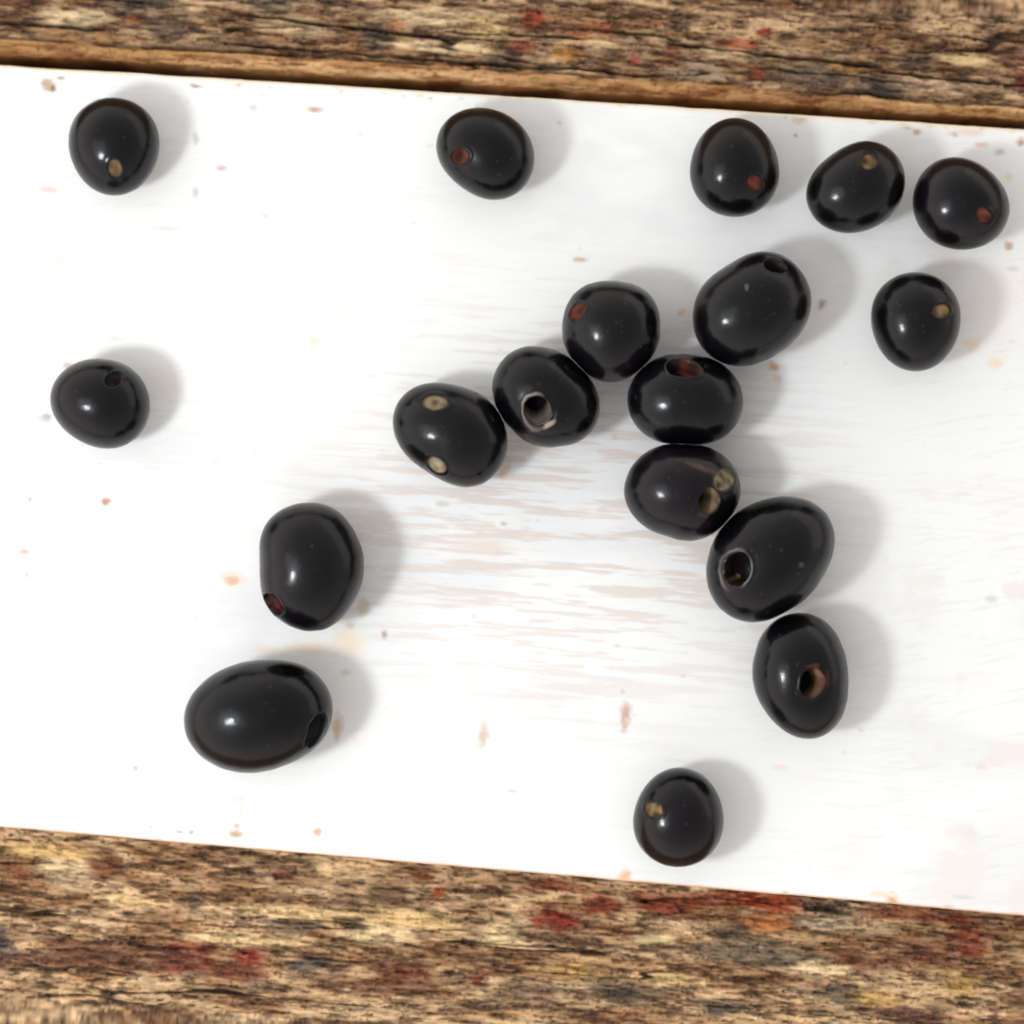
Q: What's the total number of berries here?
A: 18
